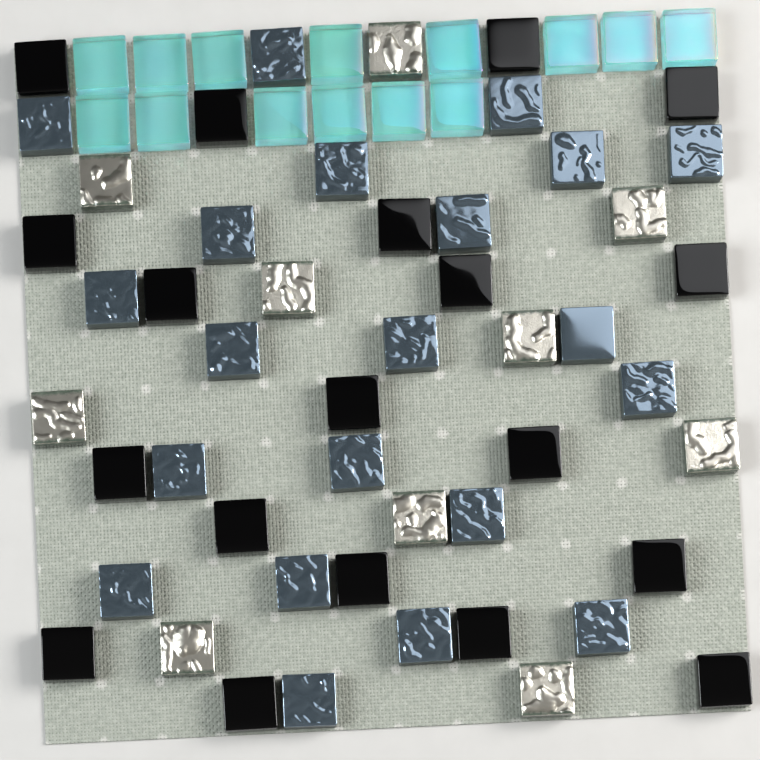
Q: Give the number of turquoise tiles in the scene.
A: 14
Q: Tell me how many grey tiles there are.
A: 21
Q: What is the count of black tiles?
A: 19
